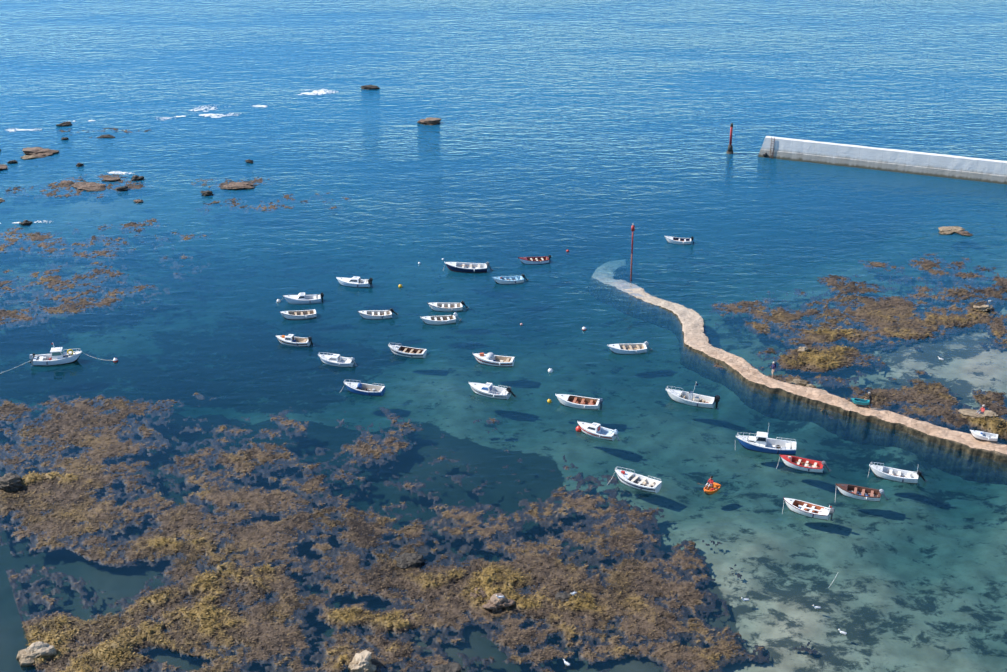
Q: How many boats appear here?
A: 30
